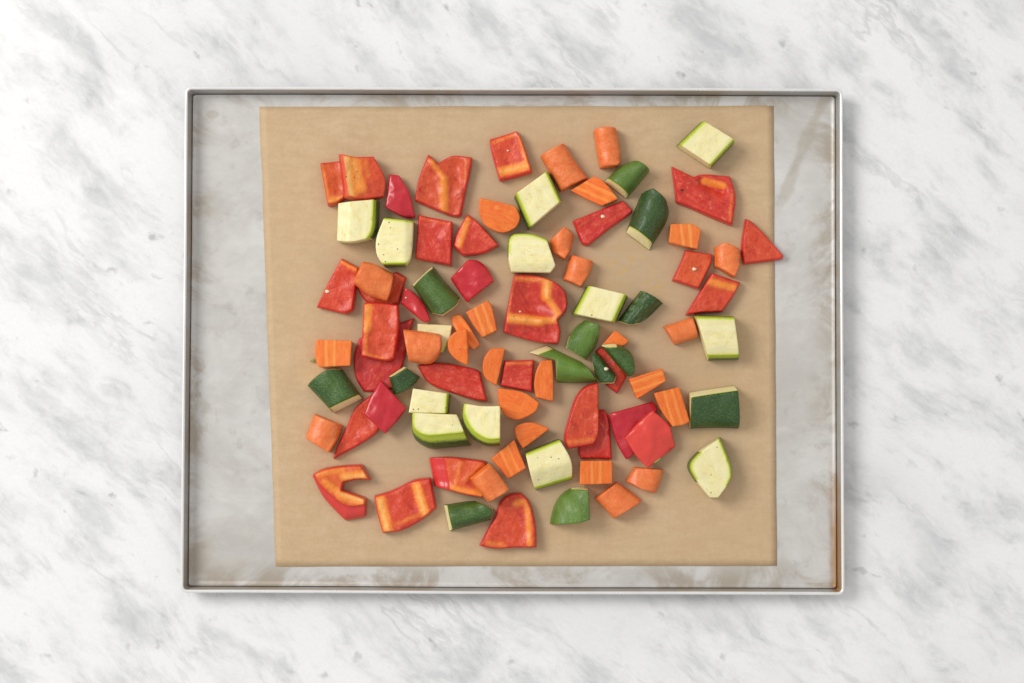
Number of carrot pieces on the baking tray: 28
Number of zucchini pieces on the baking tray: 26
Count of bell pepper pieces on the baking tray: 32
